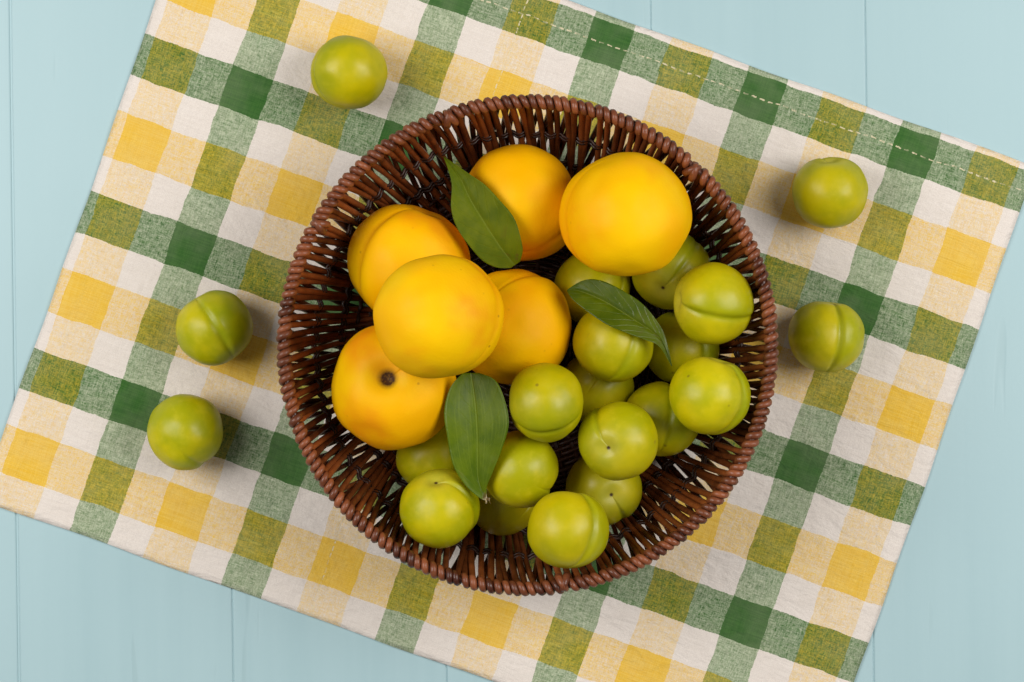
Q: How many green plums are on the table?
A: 21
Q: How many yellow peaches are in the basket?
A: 6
